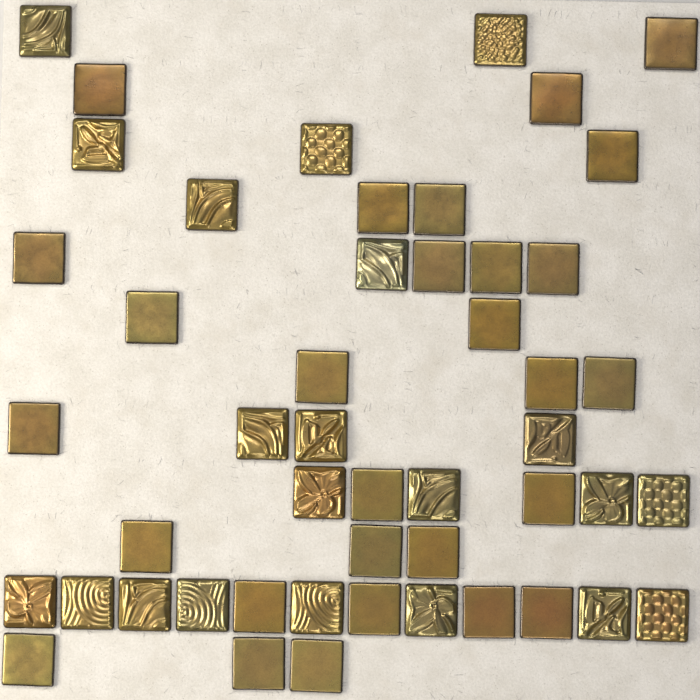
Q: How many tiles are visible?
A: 49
